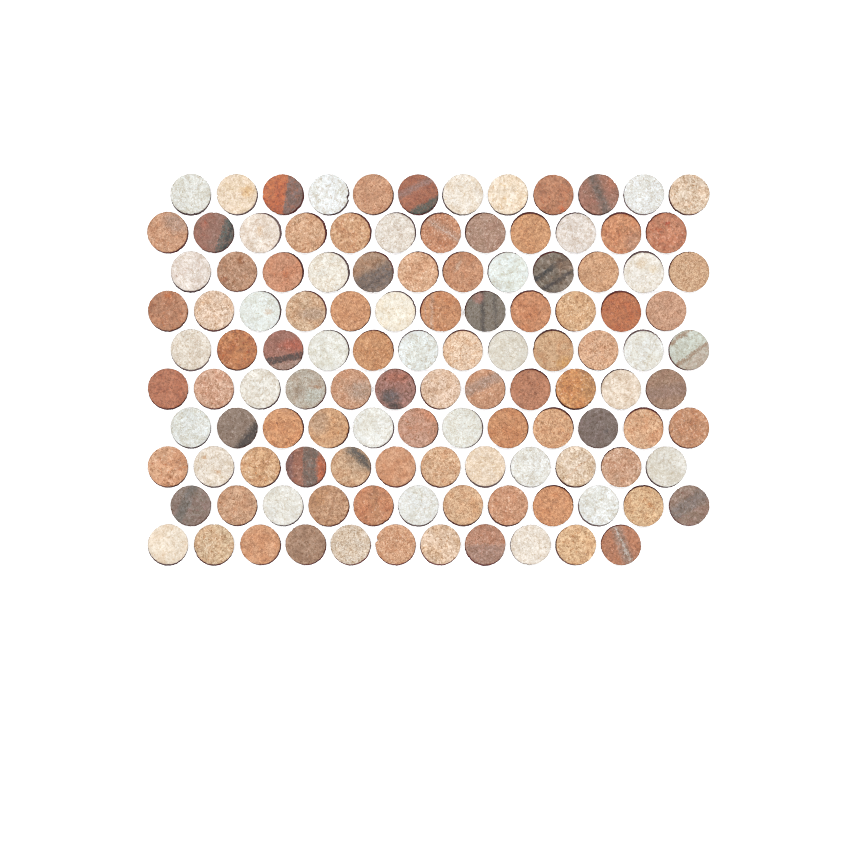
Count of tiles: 119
